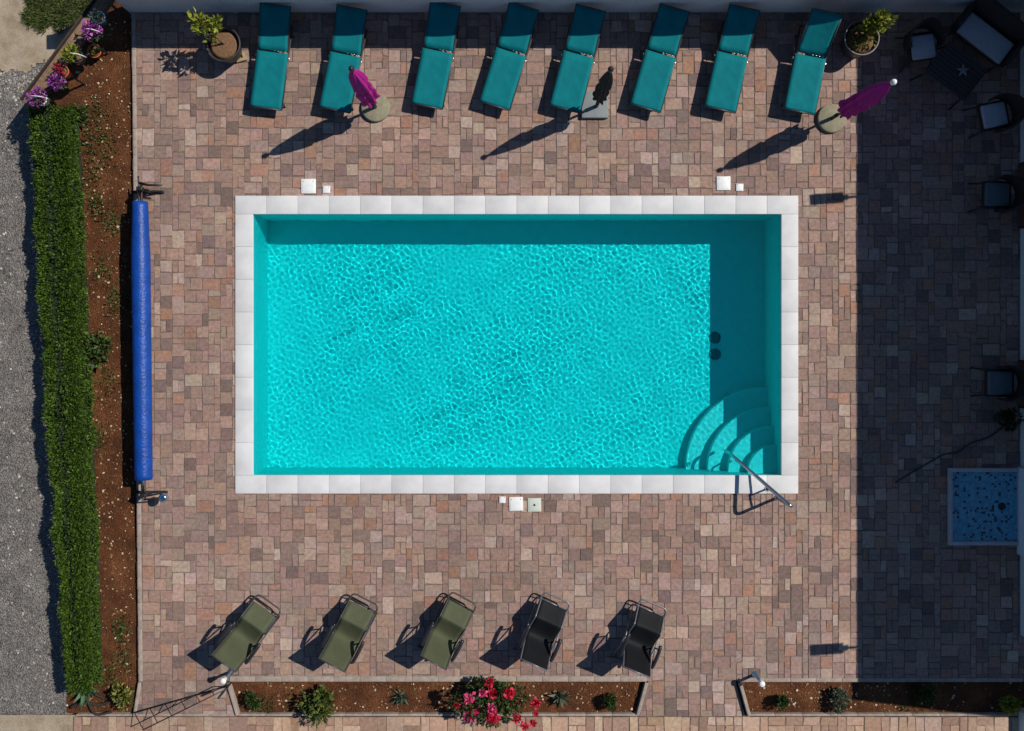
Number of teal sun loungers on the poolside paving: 8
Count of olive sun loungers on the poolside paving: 3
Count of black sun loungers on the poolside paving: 2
